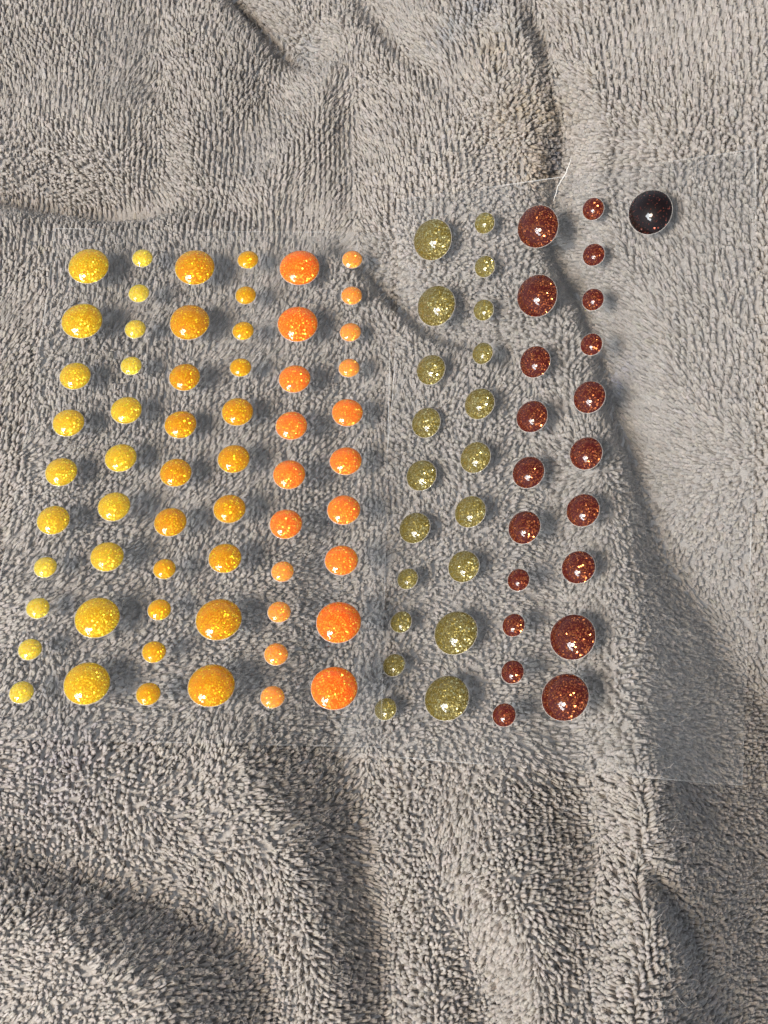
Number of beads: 101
